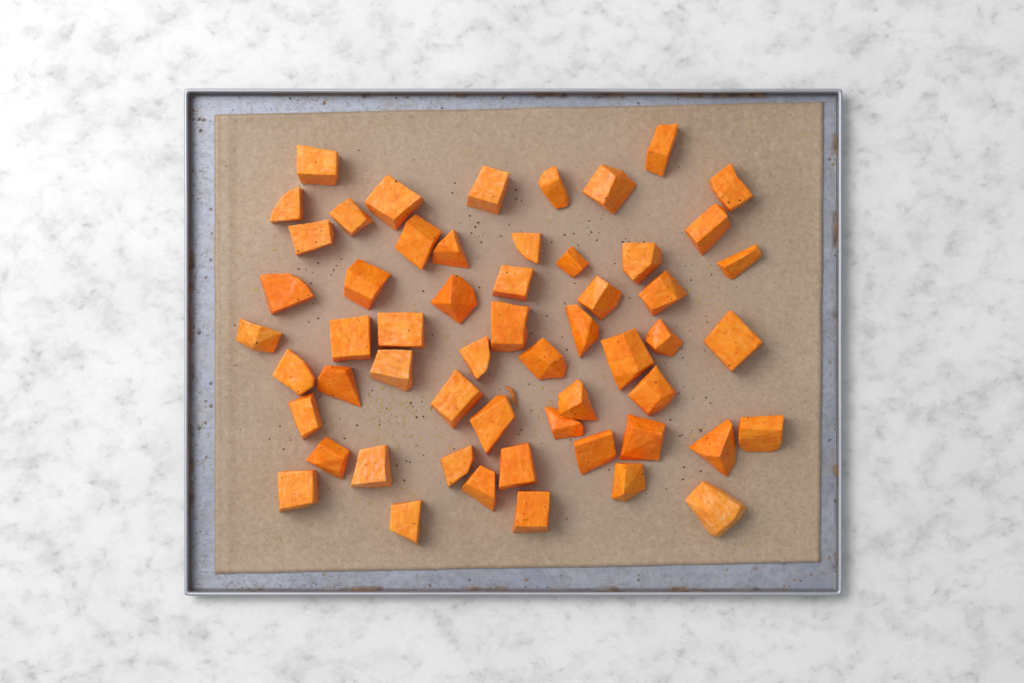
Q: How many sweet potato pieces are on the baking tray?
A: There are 56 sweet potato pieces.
